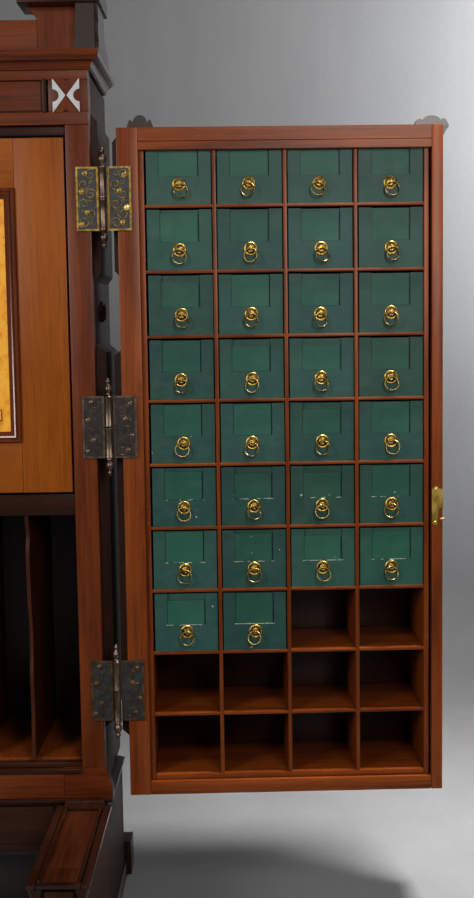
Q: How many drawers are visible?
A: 30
